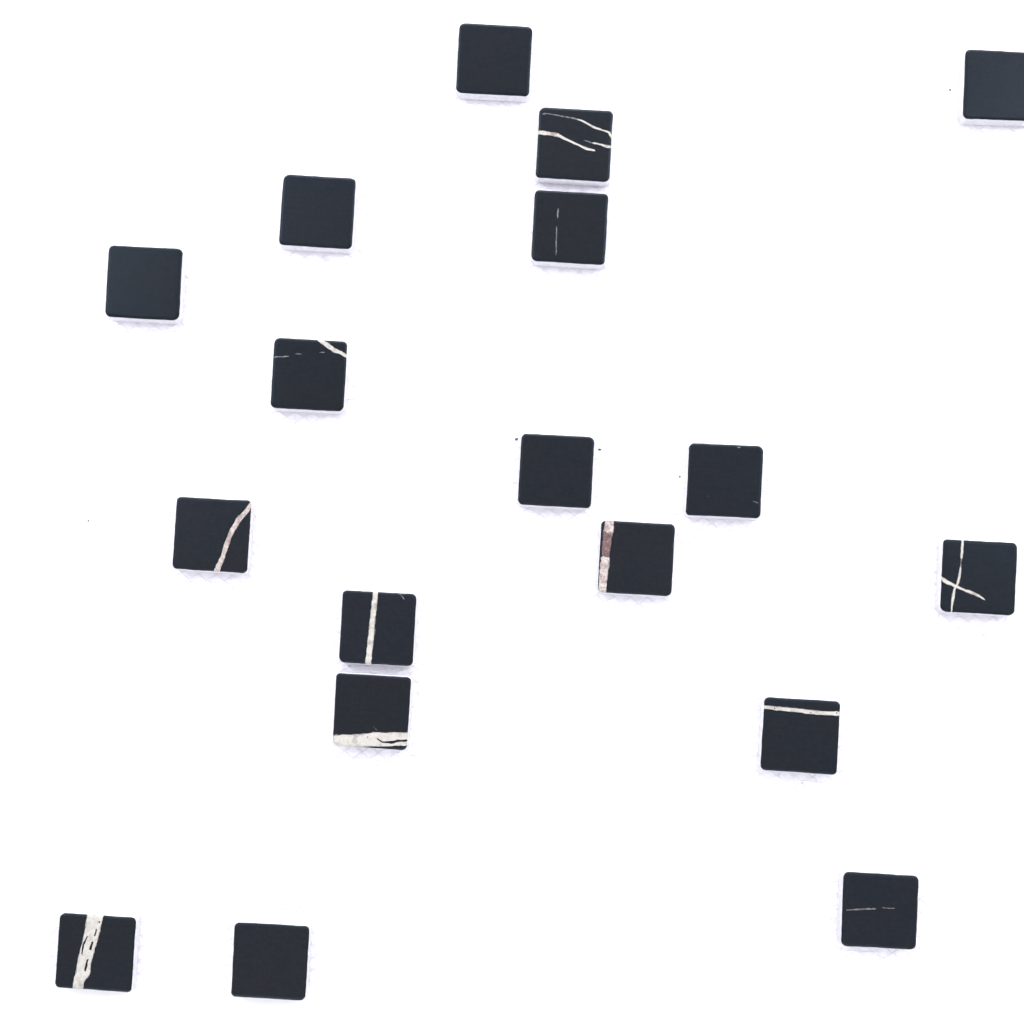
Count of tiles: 18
